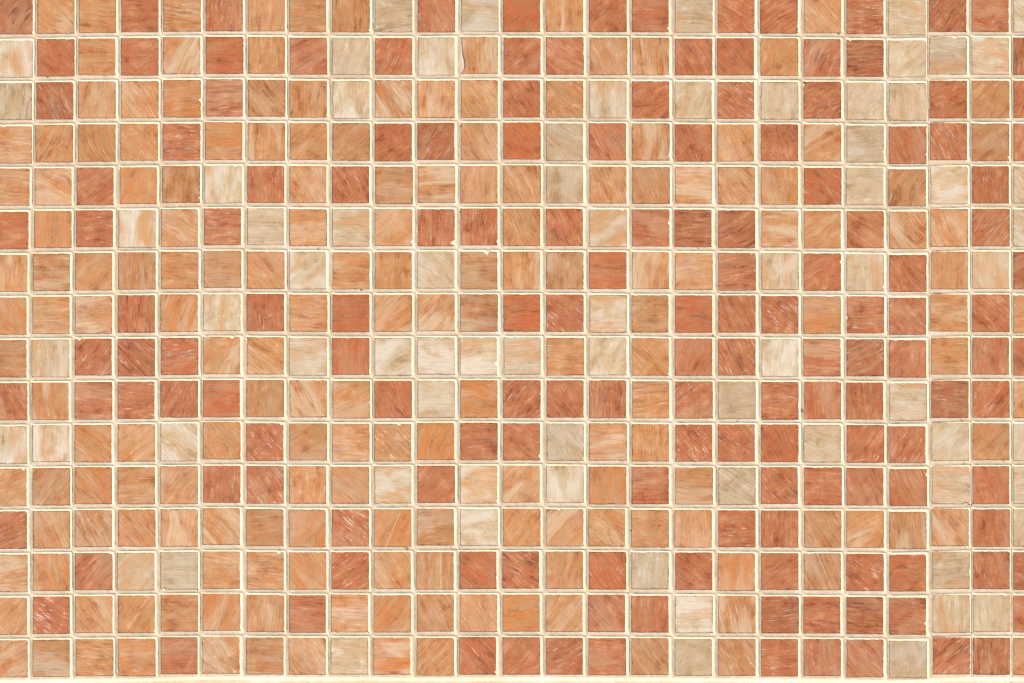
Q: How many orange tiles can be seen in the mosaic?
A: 175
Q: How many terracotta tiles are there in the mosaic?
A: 152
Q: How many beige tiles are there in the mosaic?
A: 73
